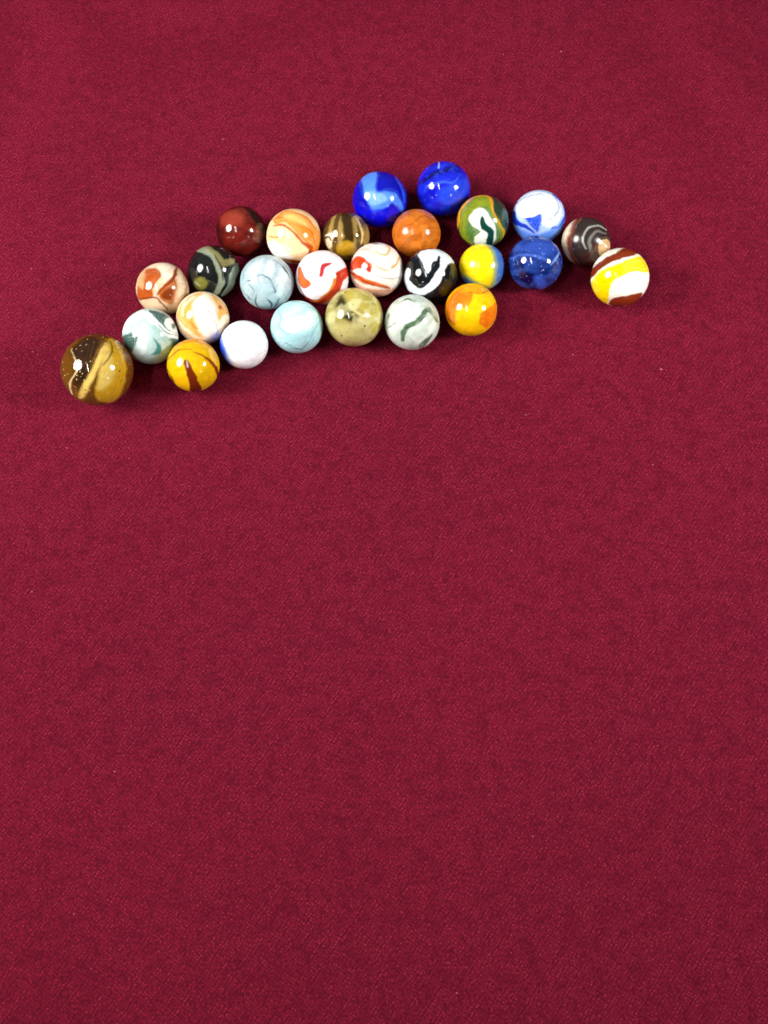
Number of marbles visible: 27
